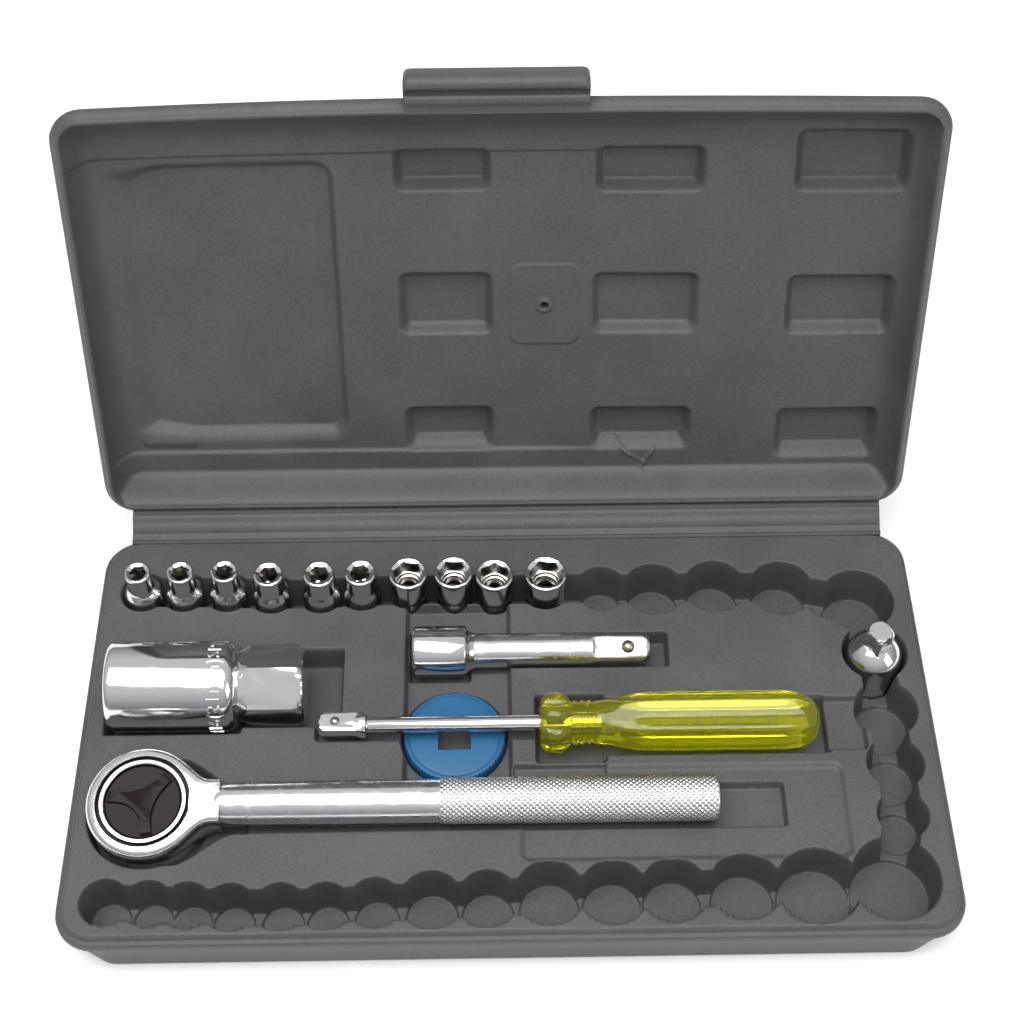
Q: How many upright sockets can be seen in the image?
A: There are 10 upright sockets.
